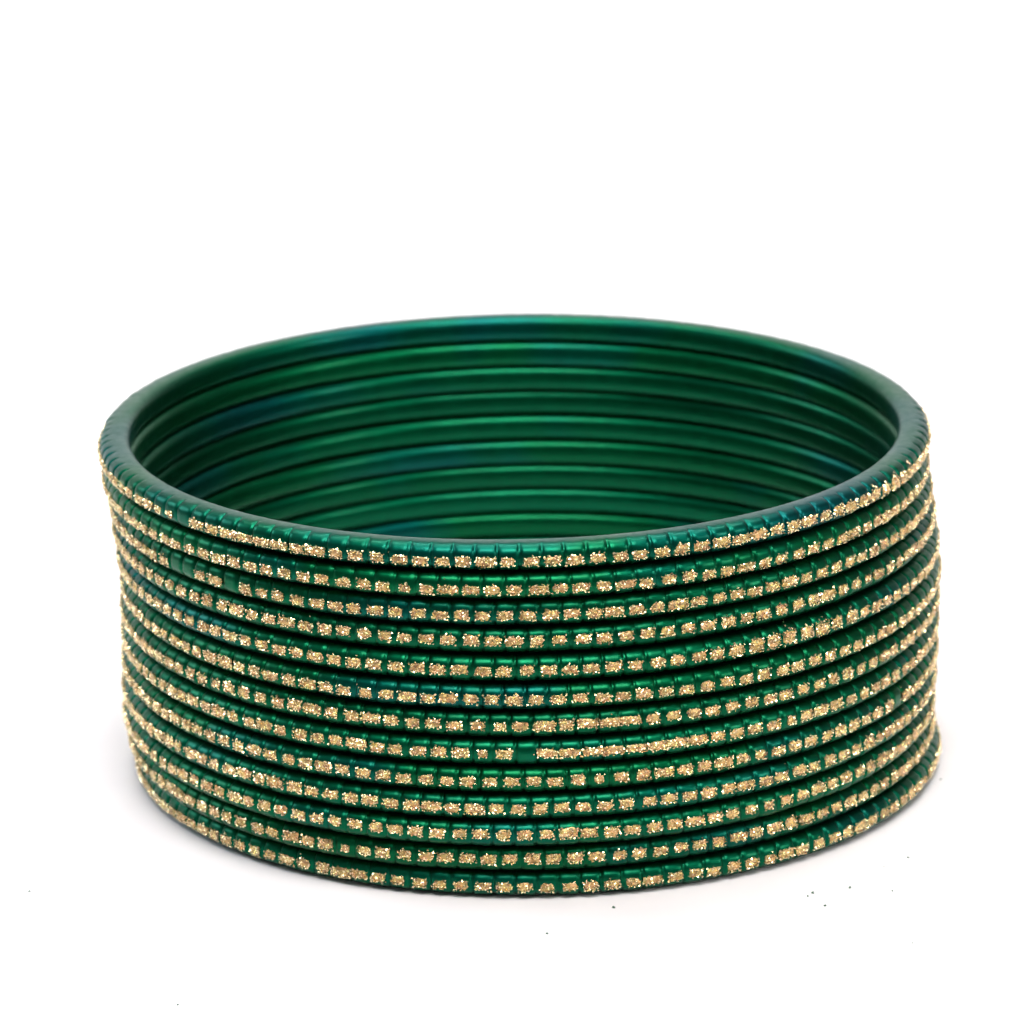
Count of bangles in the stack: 13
